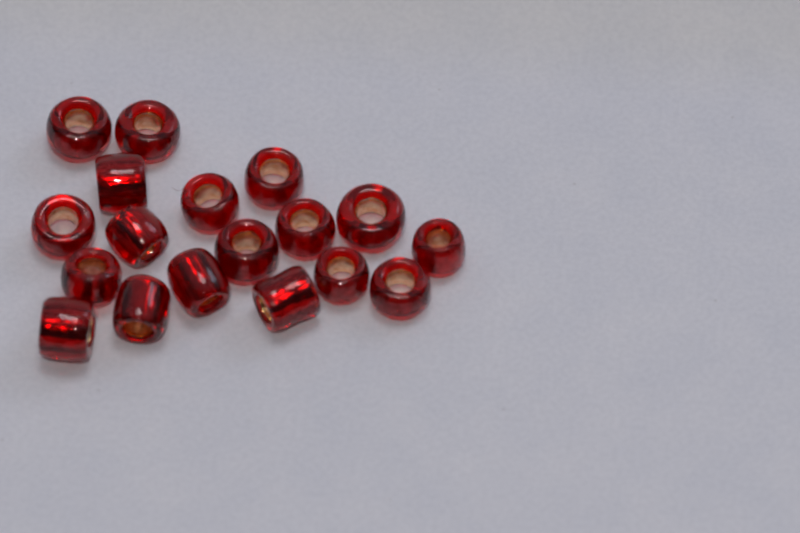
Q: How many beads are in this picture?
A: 18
